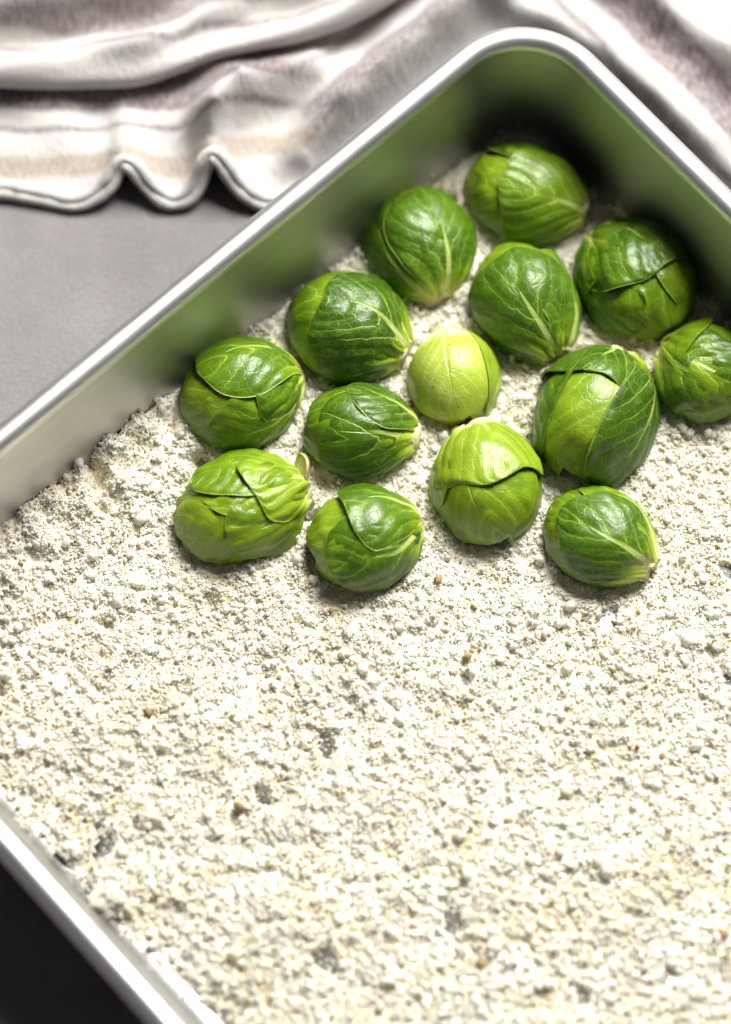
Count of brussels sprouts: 14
